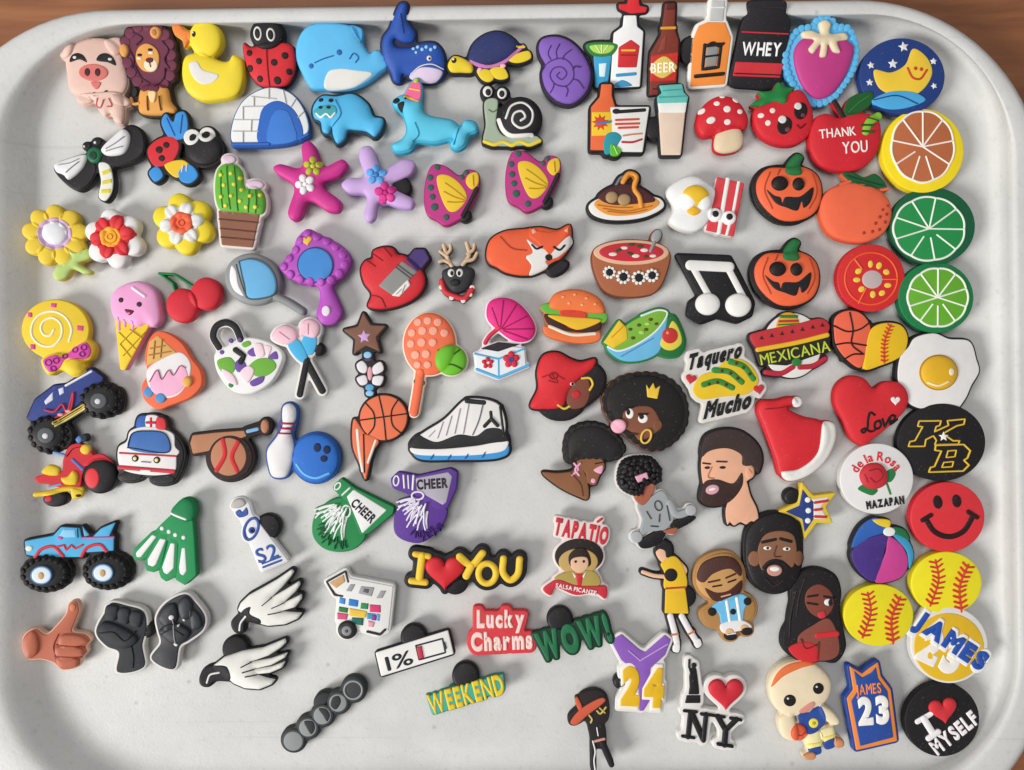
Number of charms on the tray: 114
